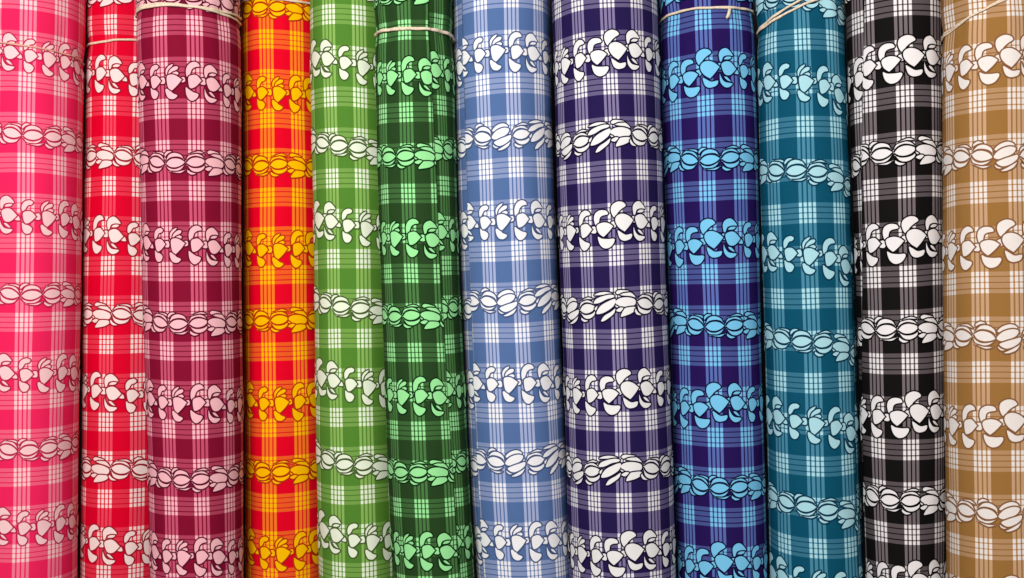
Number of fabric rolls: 12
